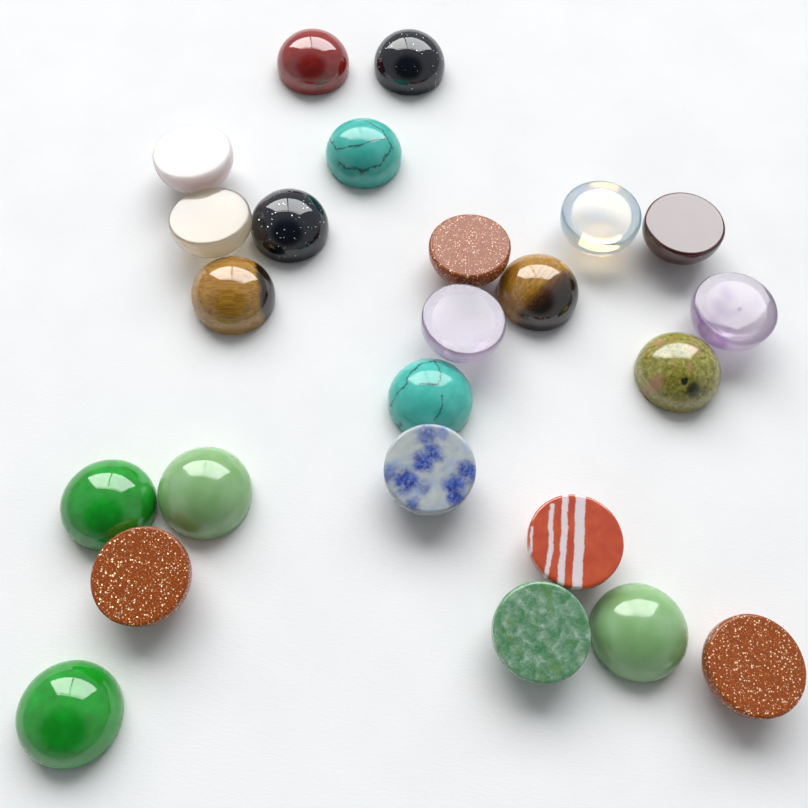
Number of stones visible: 24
